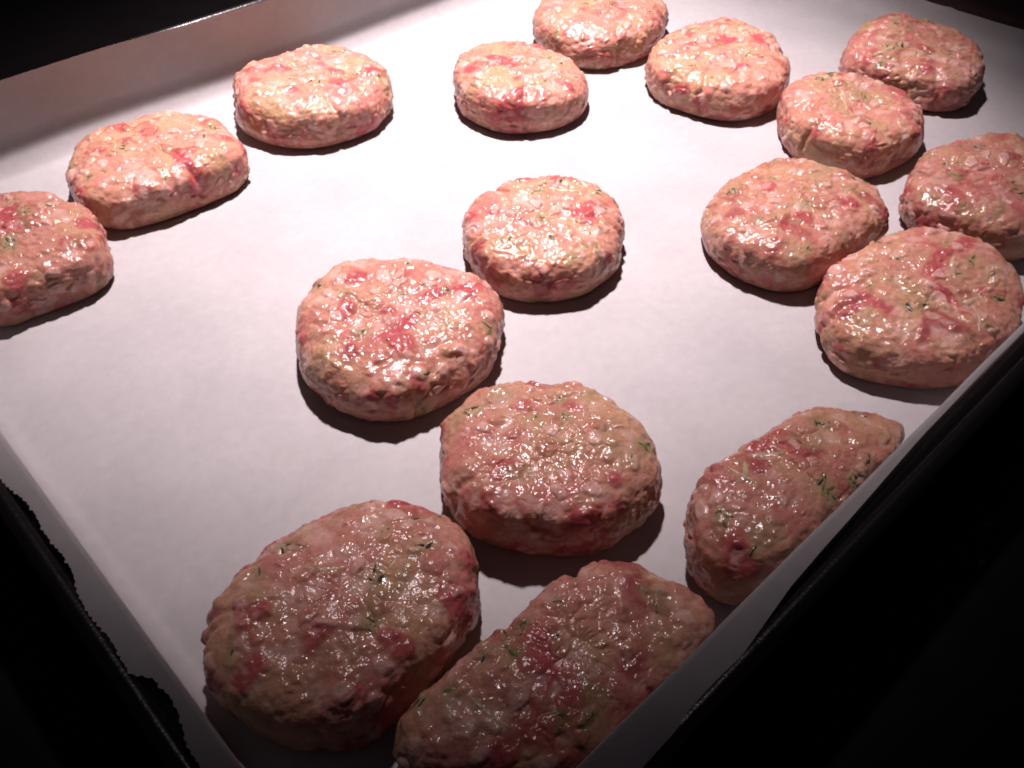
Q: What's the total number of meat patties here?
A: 17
